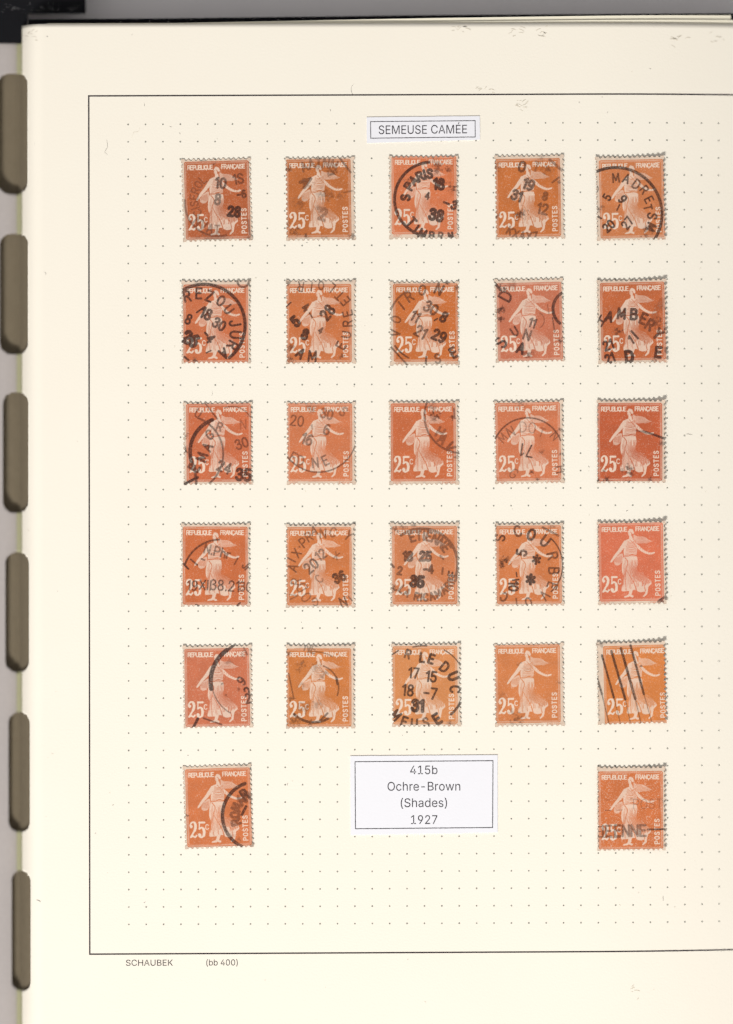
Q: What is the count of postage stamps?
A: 27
